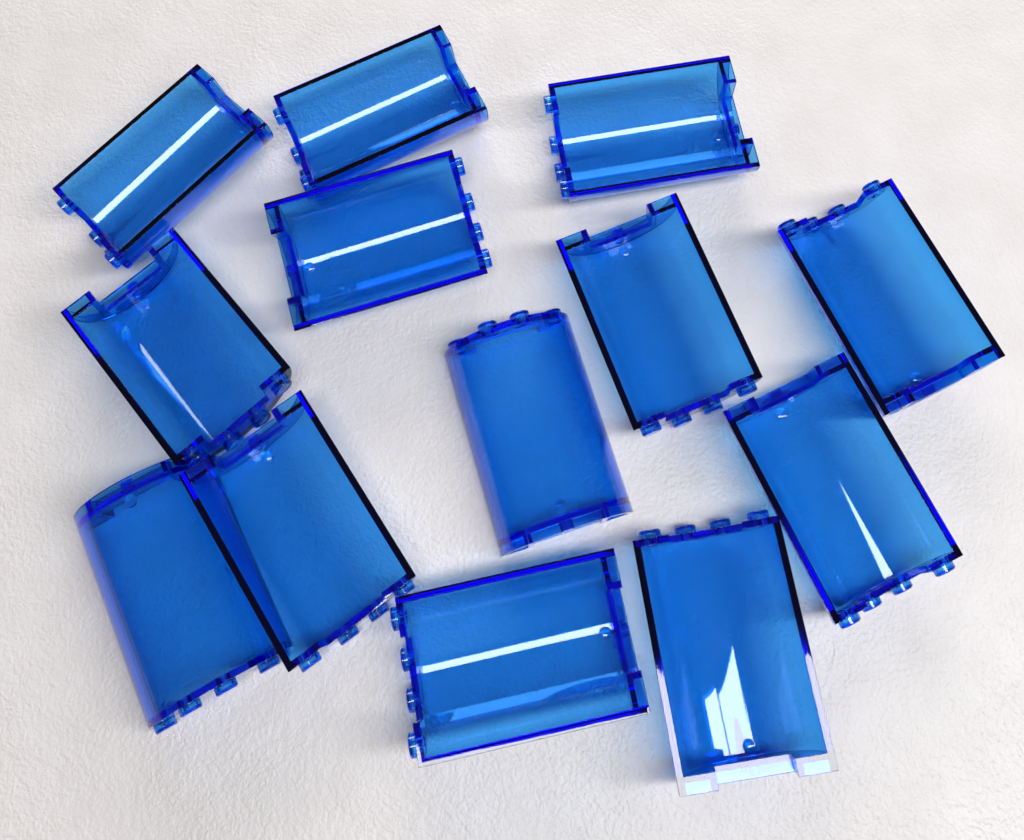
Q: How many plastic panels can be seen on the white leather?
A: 13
